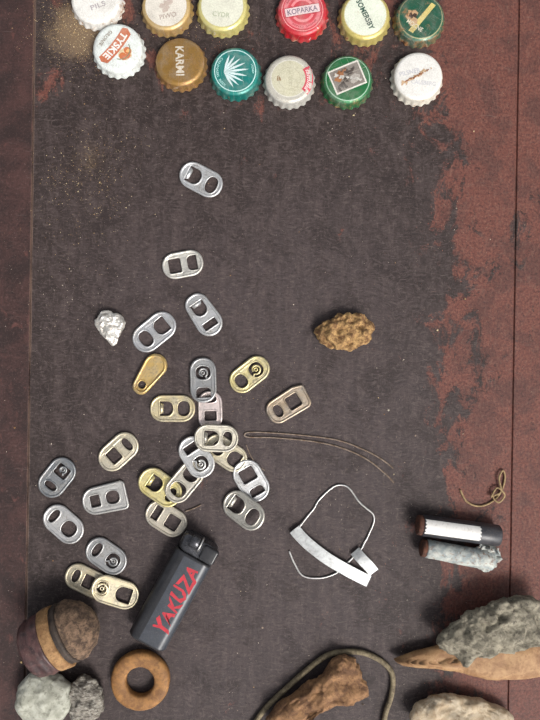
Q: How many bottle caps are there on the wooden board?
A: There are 12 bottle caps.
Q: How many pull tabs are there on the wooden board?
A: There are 25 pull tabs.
